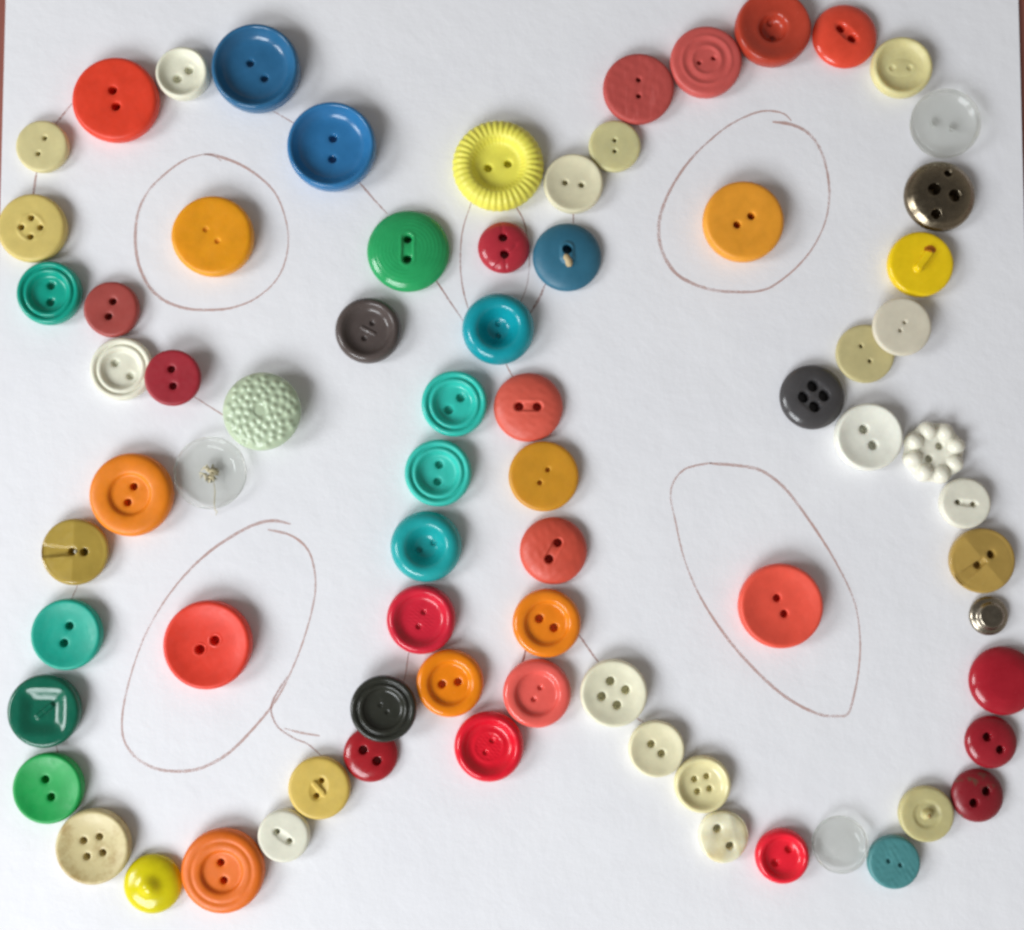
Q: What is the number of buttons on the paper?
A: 74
